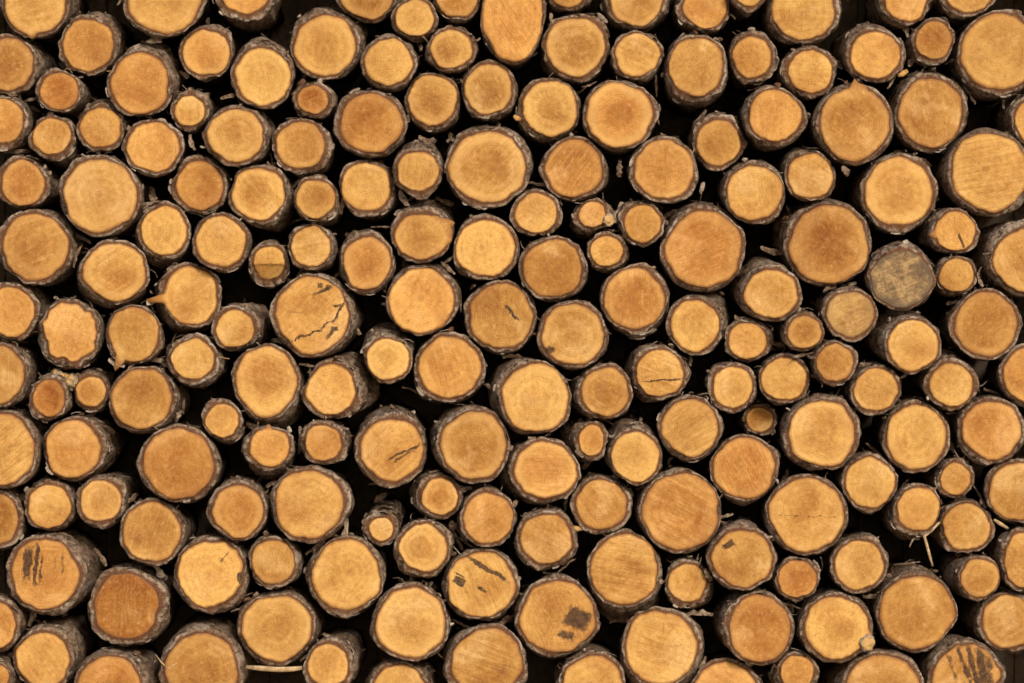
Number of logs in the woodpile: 188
